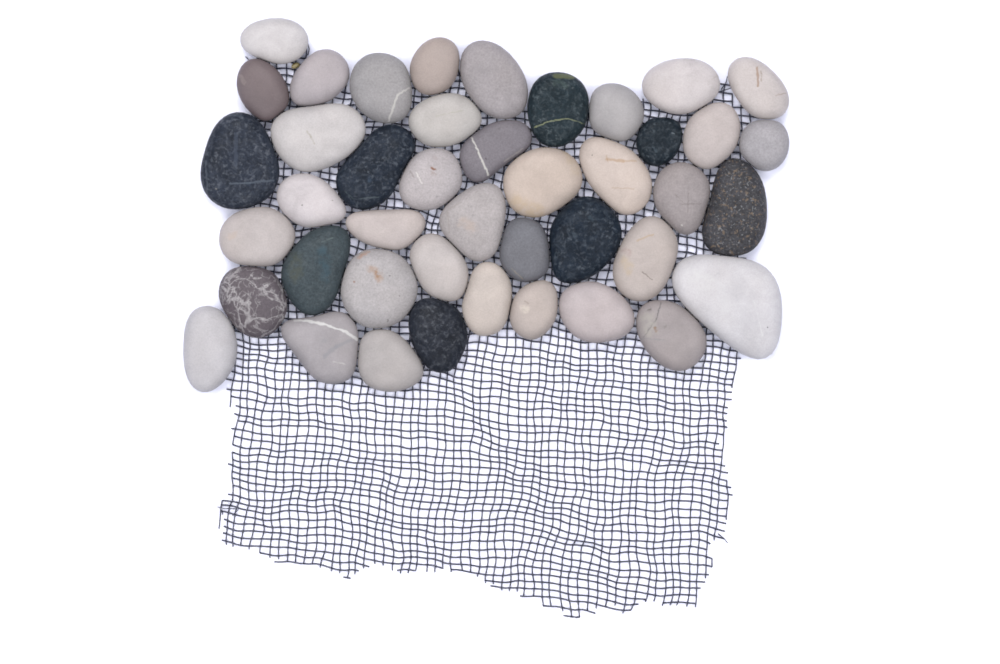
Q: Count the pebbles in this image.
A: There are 43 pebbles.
